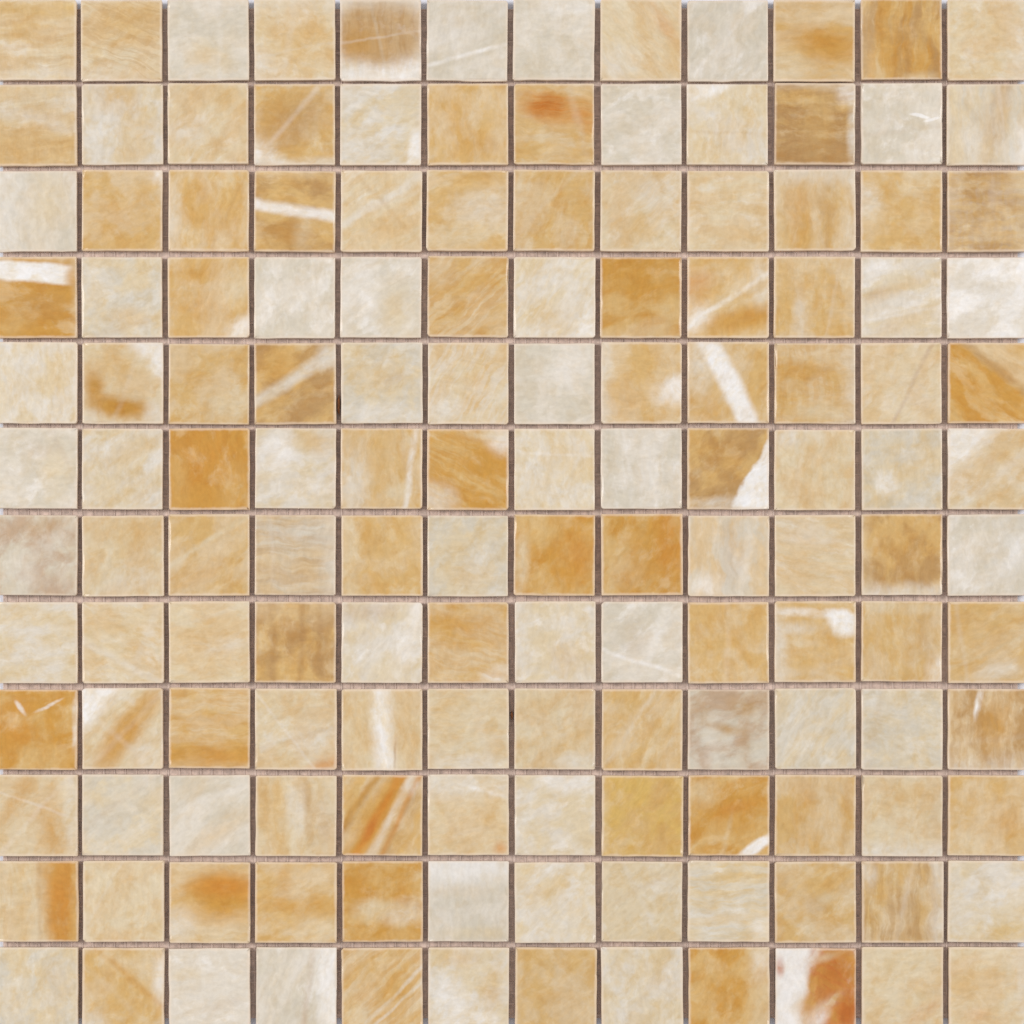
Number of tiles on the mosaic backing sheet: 144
